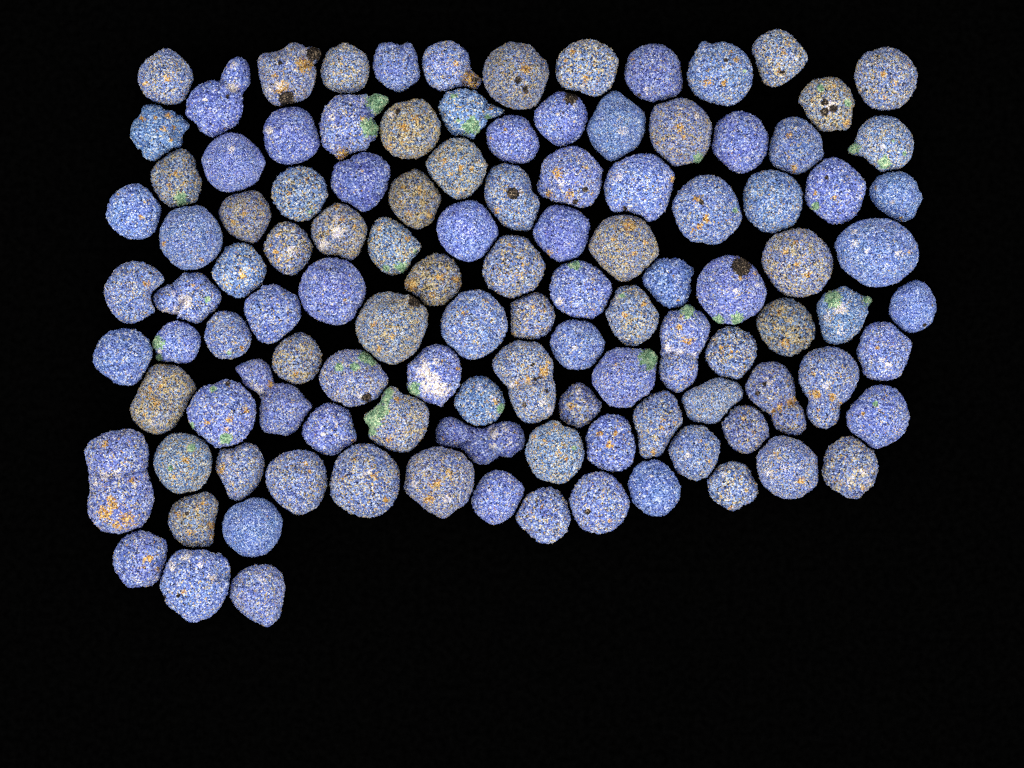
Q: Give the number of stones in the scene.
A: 113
